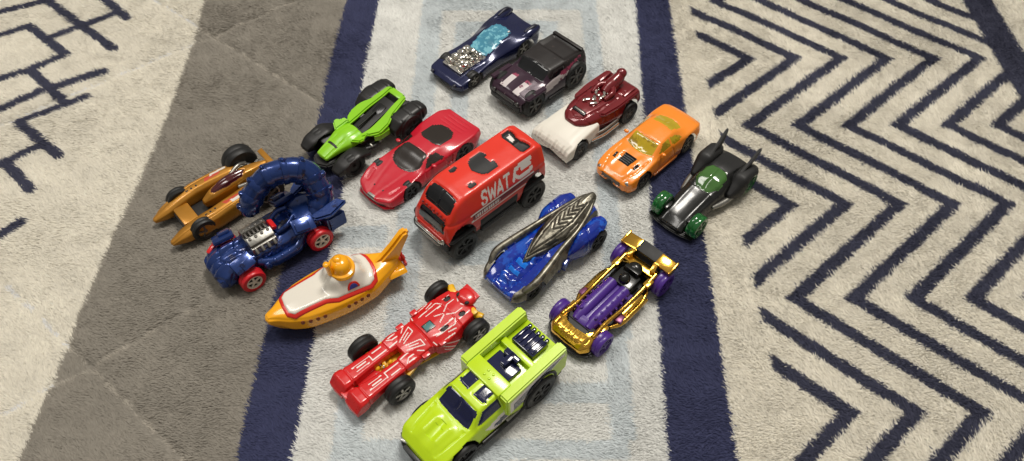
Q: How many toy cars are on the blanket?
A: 14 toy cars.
